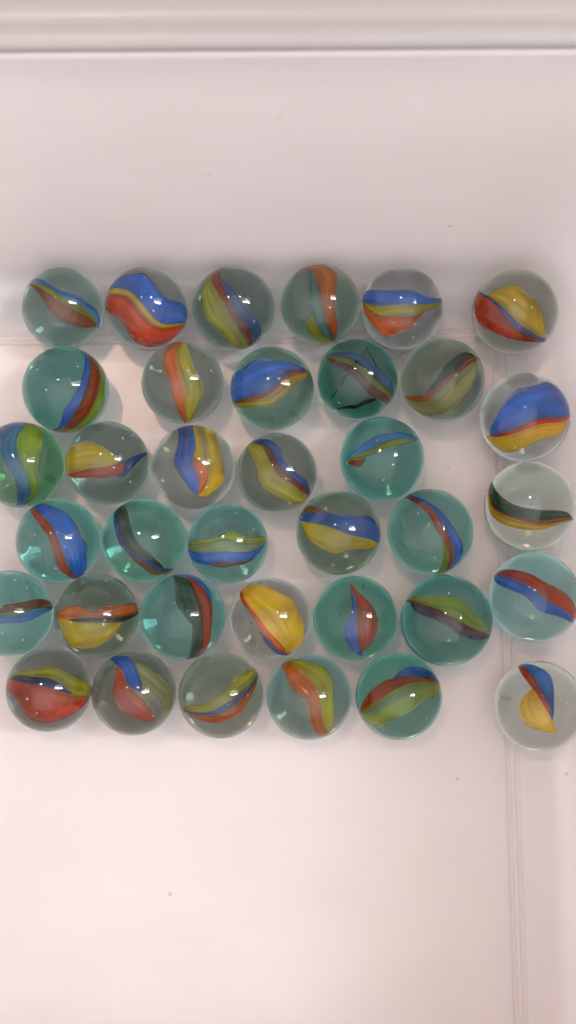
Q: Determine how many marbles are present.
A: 36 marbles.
